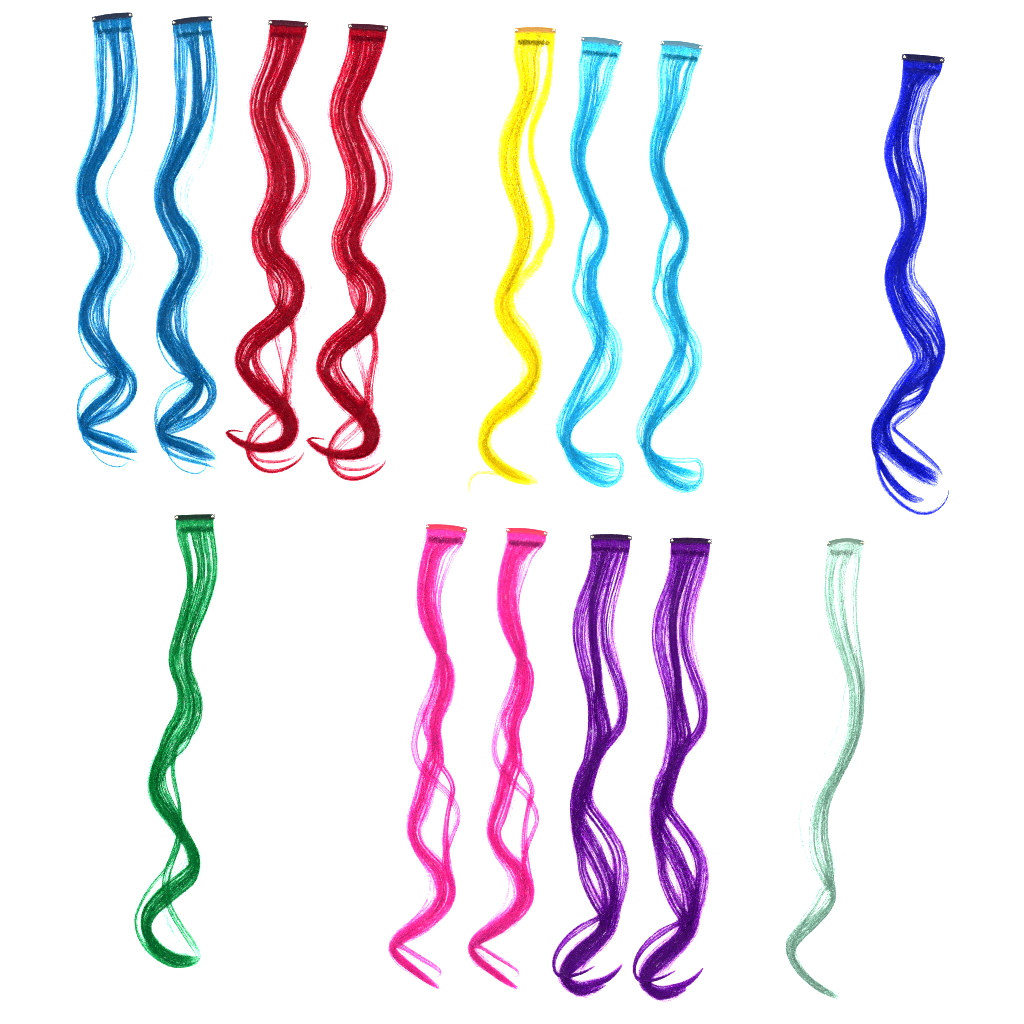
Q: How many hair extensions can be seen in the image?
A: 14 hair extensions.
